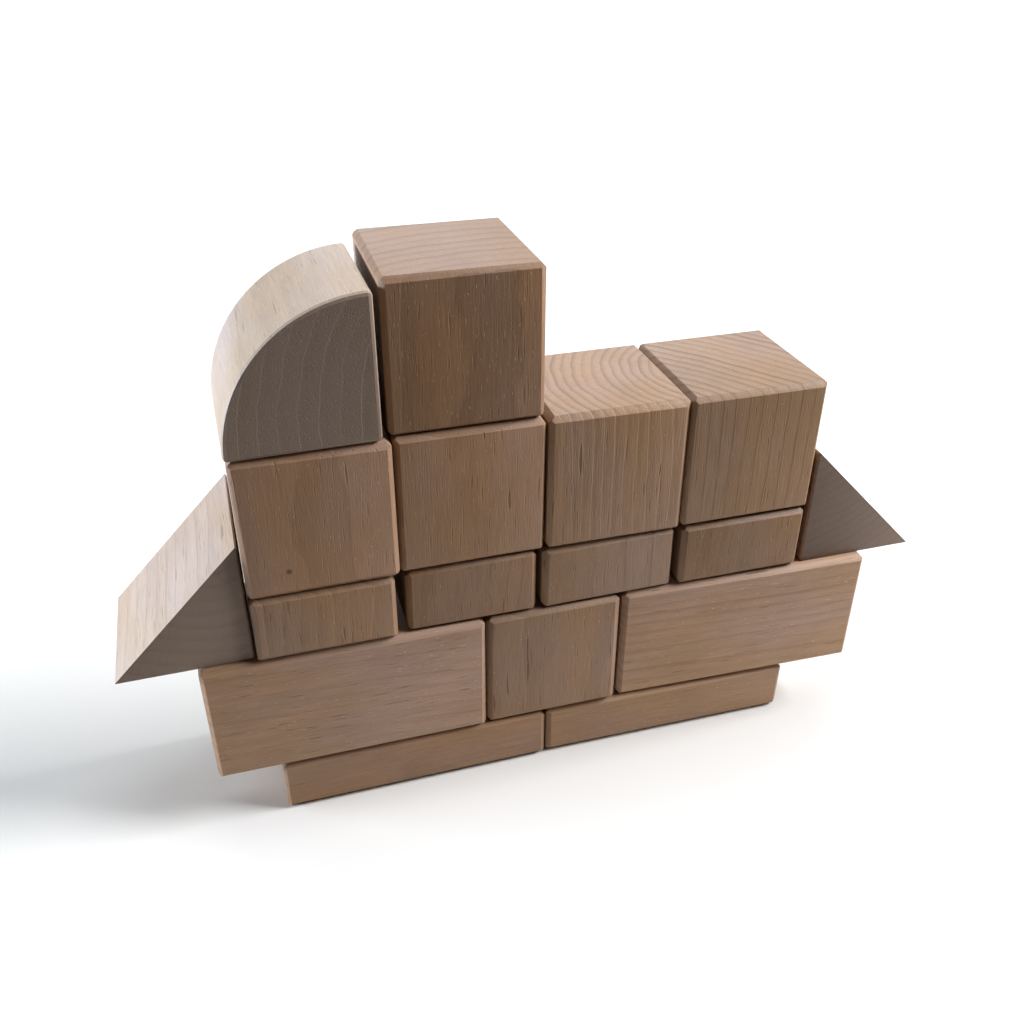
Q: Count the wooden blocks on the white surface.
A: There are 17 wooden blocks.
